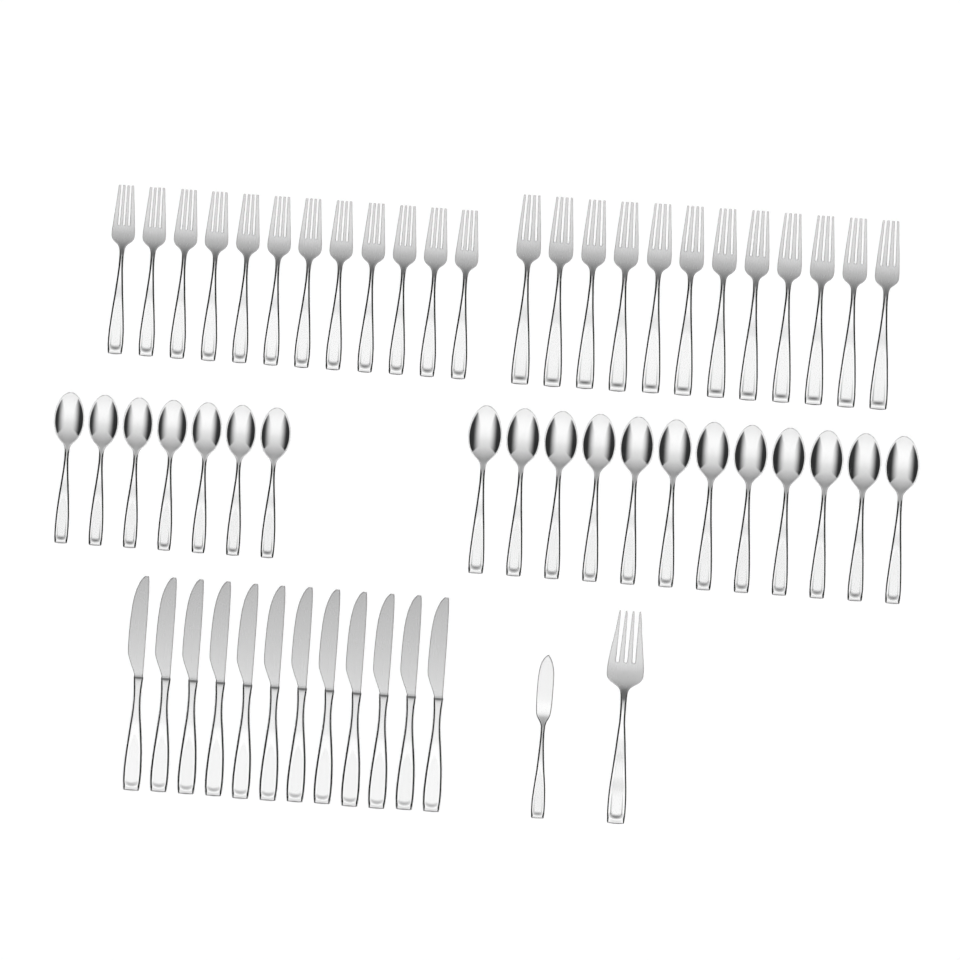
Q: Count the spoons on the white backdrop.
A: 19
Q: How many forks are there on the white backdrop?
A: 25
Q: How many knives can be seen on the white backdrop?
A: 13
